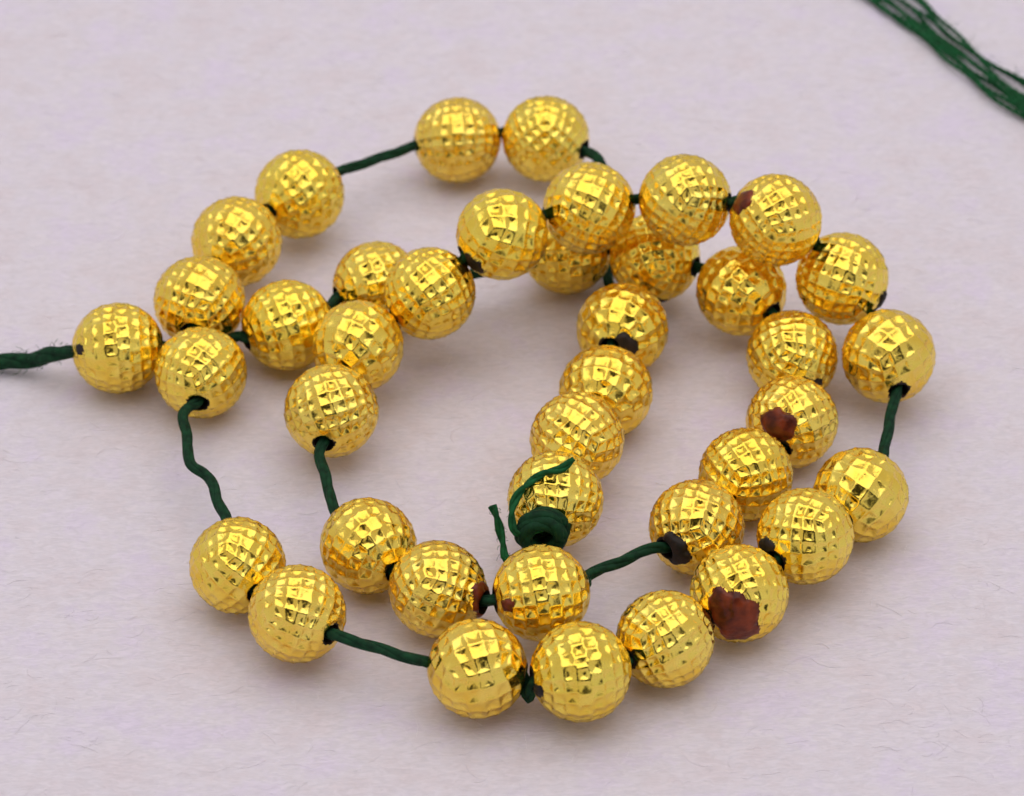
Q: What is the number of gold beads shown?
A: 40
